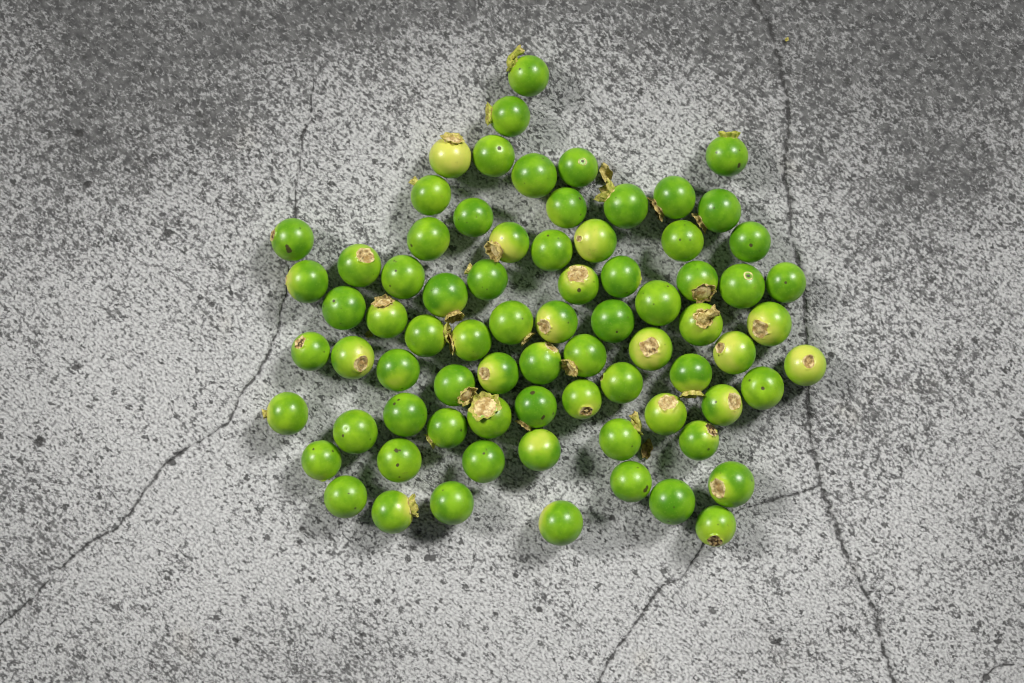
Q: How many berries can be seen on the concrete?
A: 76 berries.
